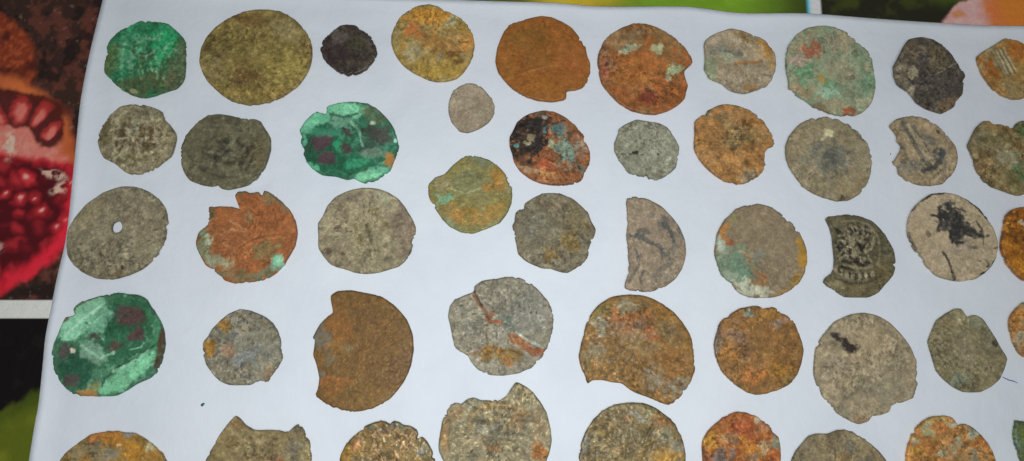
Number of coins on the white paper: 48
